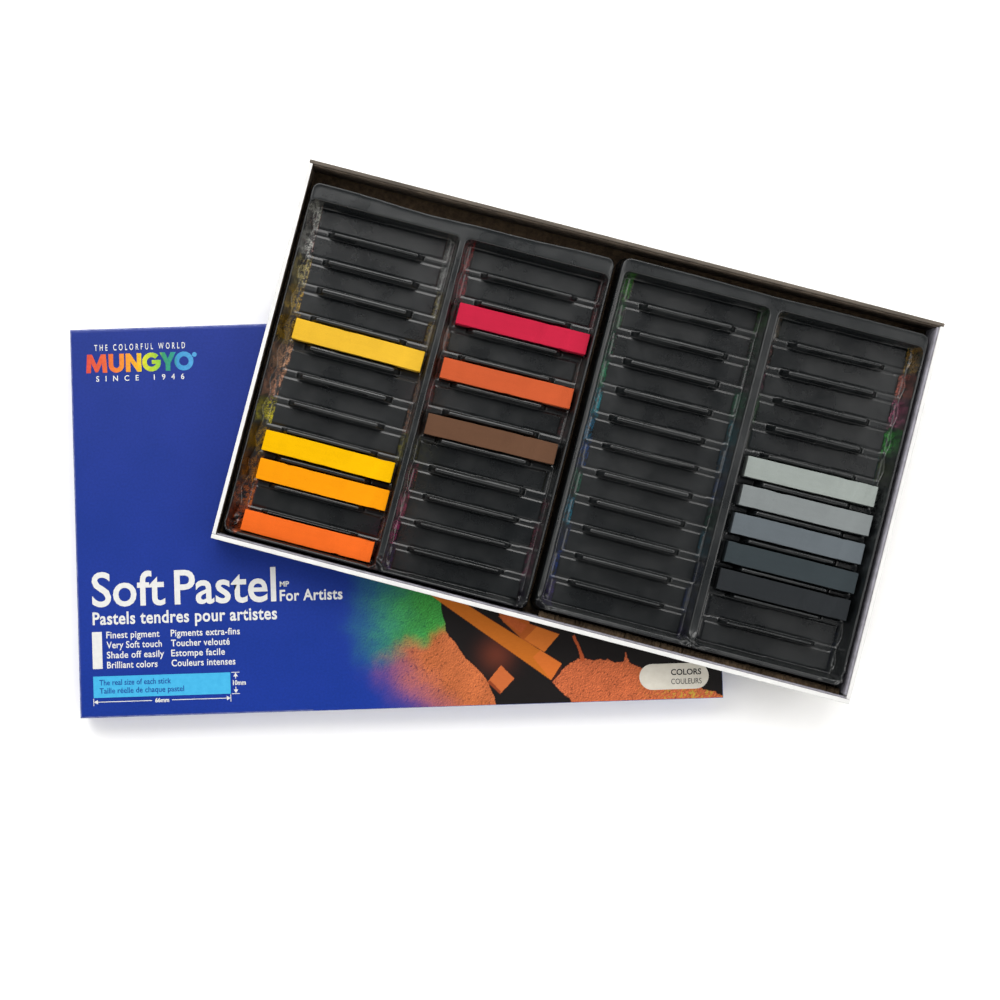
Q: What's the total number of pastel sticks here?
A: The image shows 12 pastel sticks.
